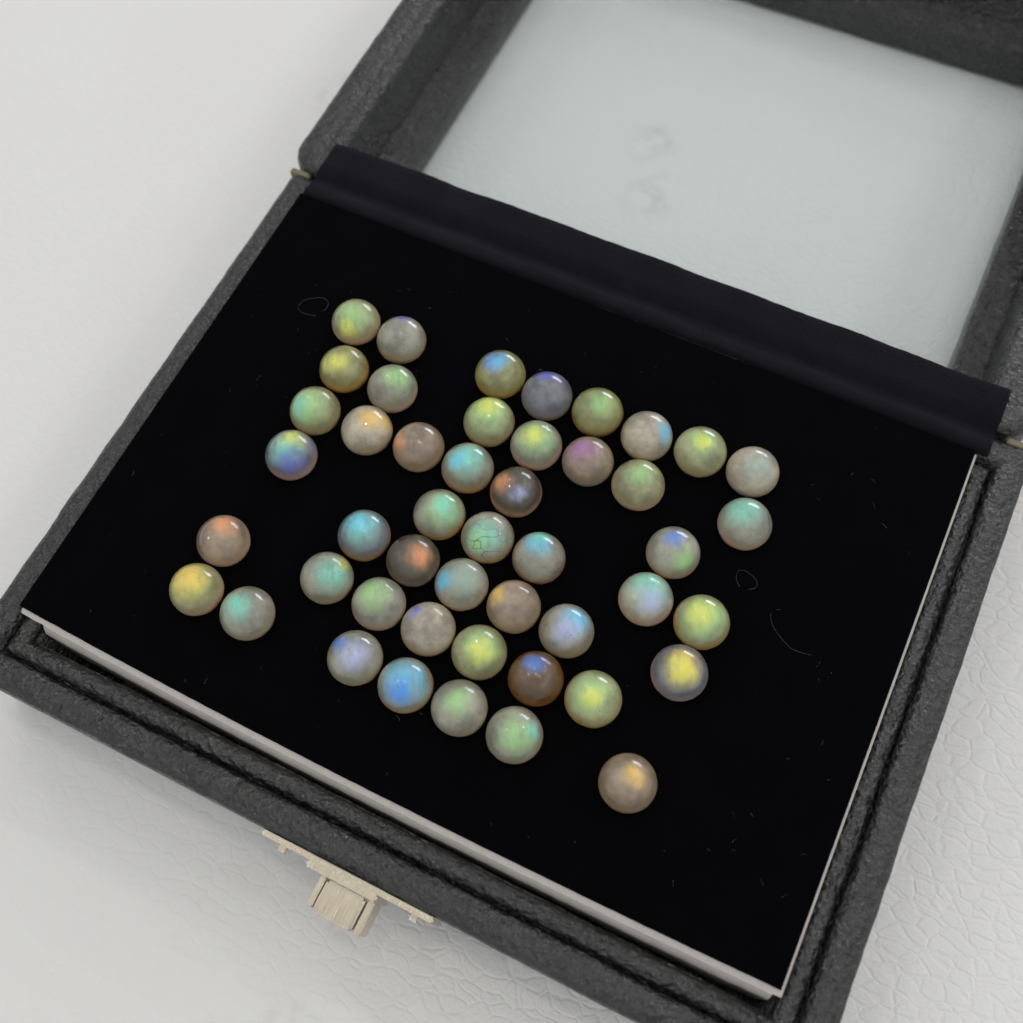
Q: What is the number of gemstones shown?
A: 47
